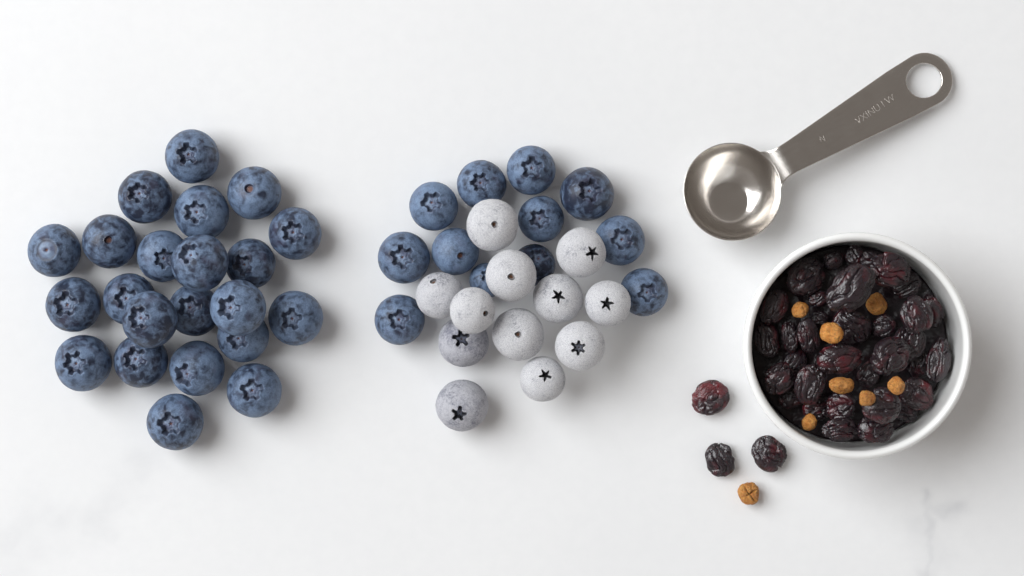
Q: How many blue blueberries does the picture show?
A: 34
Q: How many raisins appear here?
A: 37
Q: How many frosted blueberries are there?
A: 12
